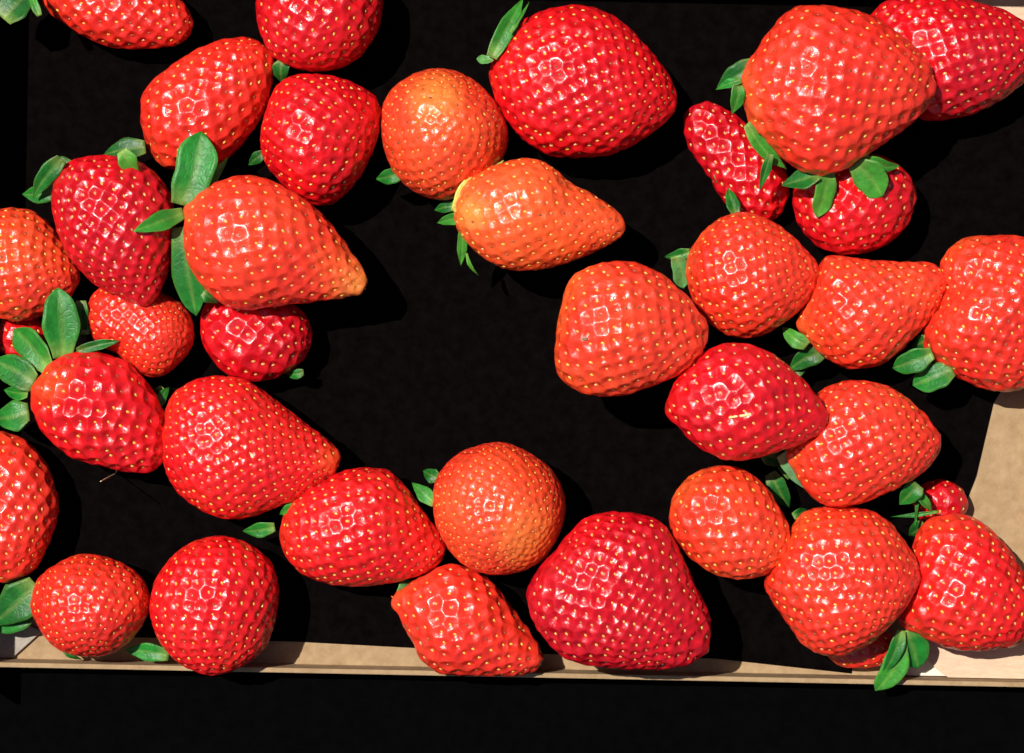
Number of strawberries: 37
